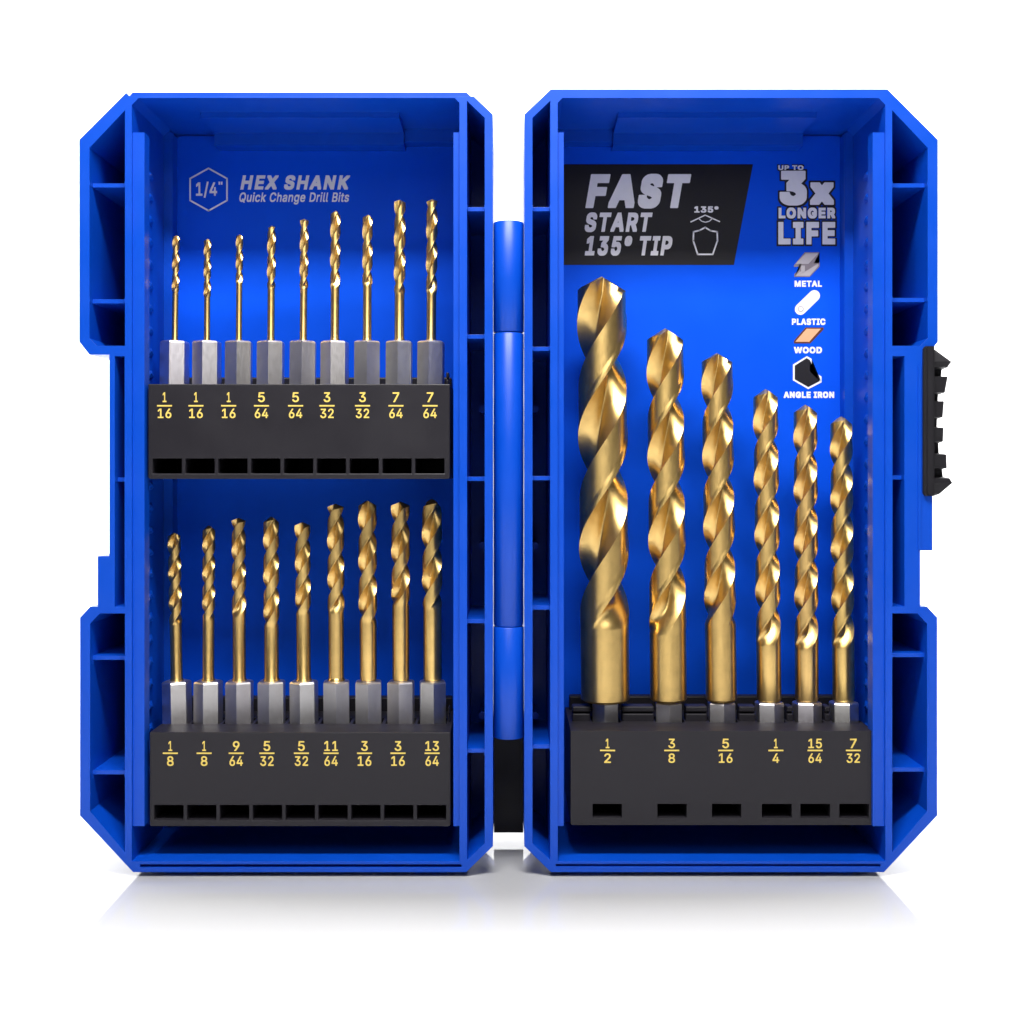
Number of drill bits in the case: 24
